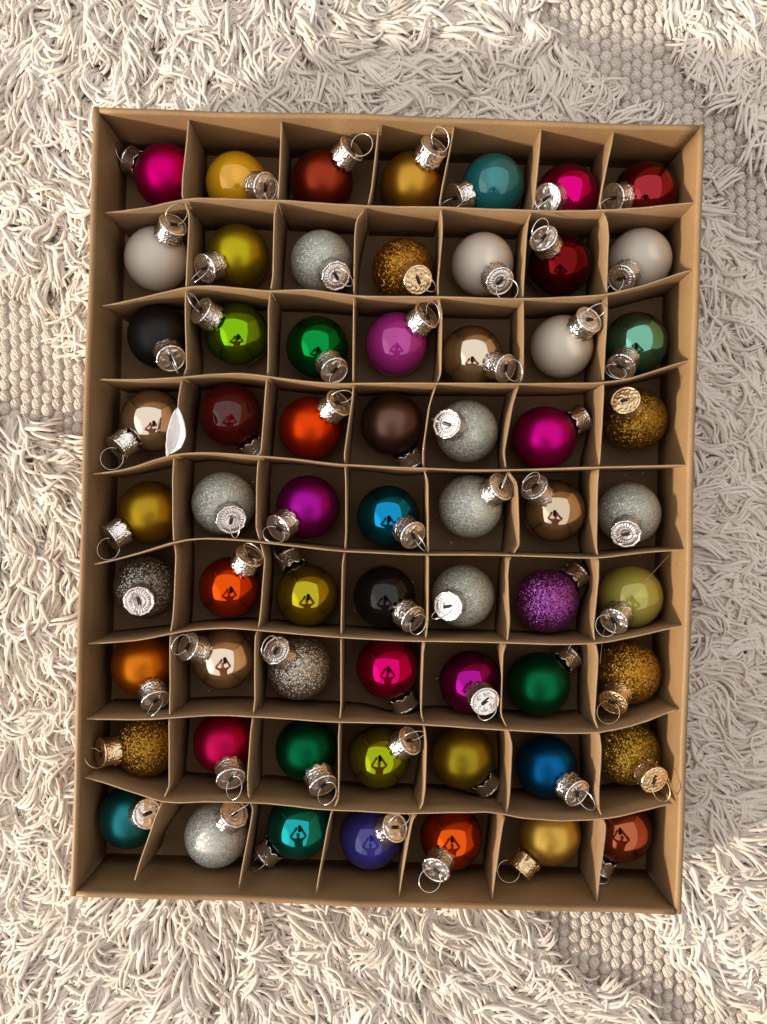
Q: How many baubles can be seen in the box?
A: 63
